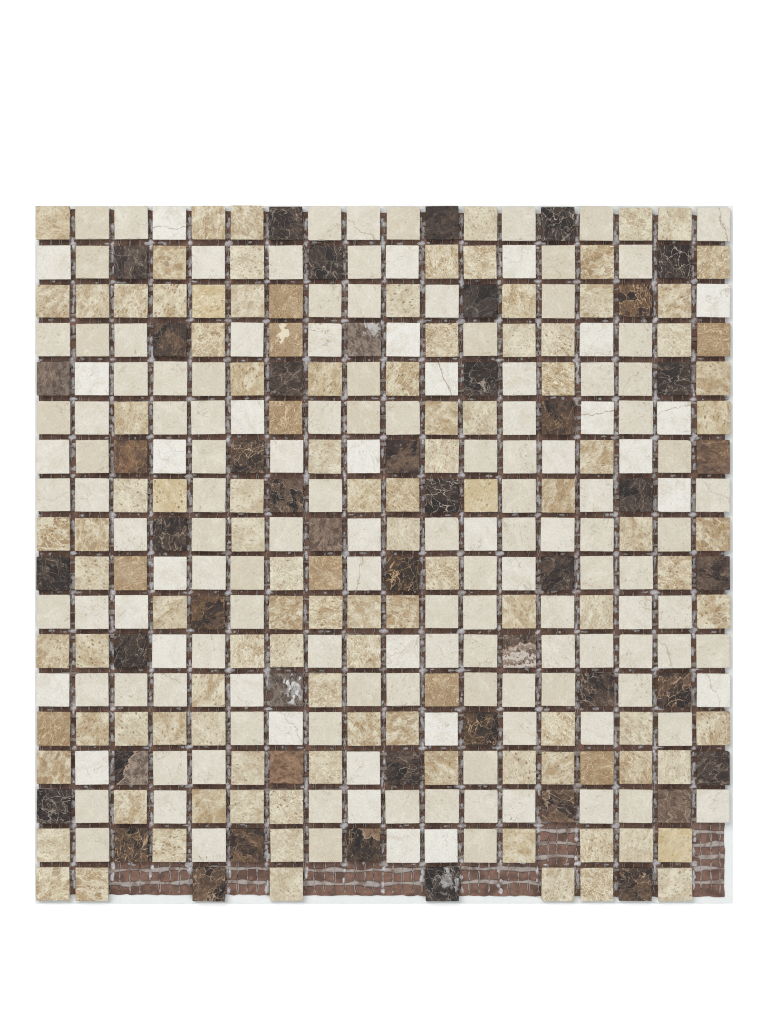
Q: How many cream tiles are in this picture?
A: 151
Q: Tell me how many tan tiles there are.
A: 114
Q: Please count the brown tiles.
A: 48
